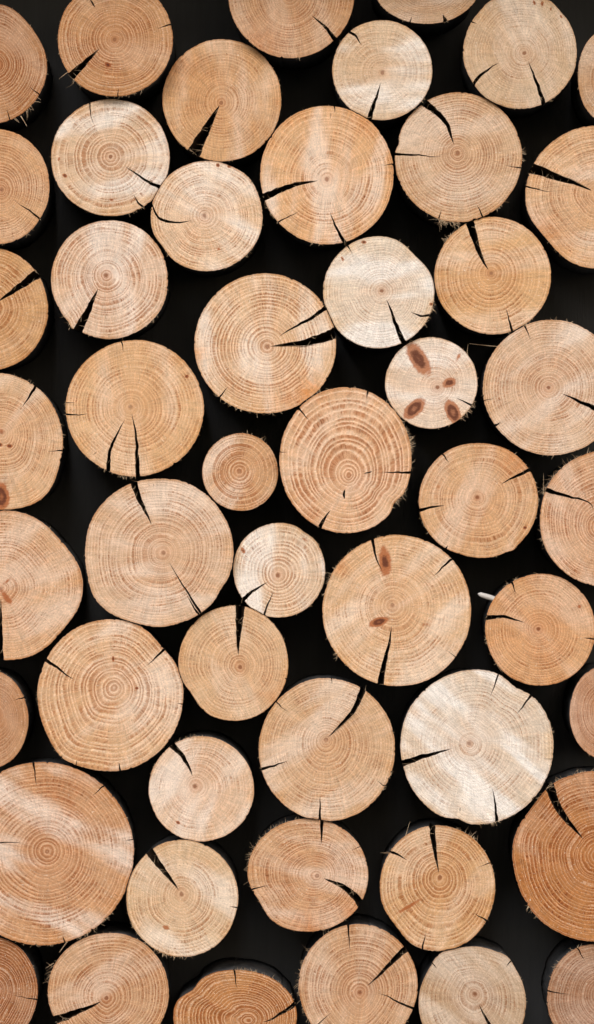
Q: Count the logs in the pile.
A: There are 50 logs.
